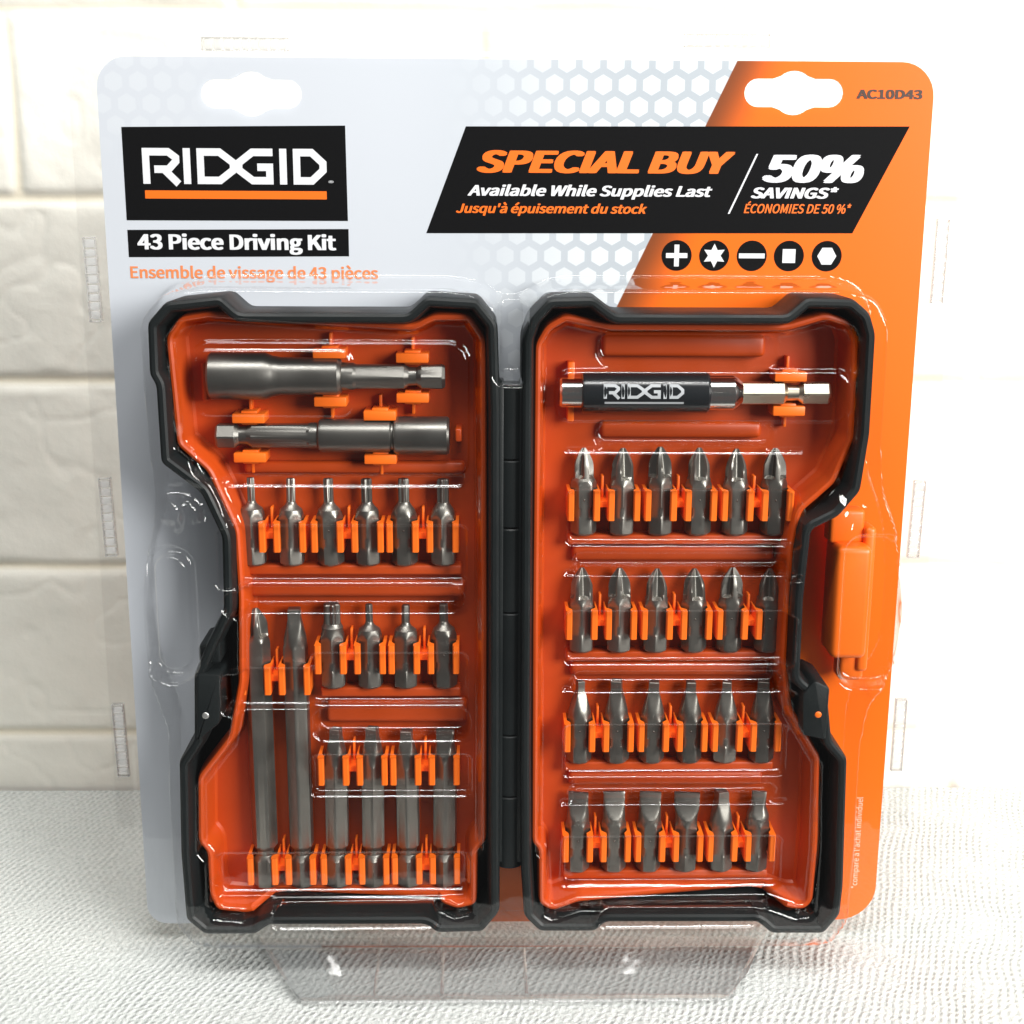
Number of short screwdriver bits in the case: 34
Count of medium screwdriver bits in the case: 4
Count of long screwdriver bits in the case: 2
